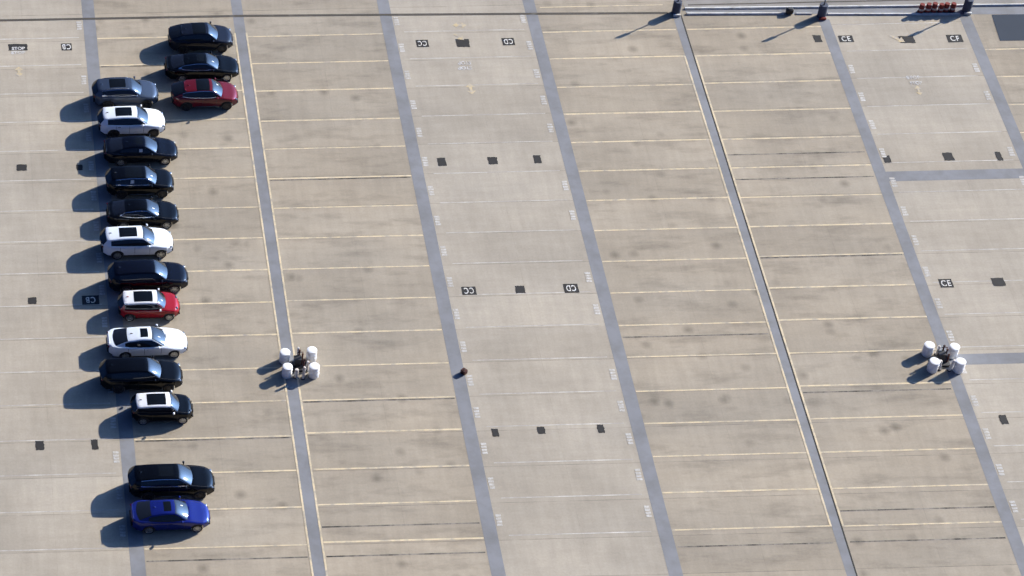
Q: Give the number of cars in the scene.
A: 16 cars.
